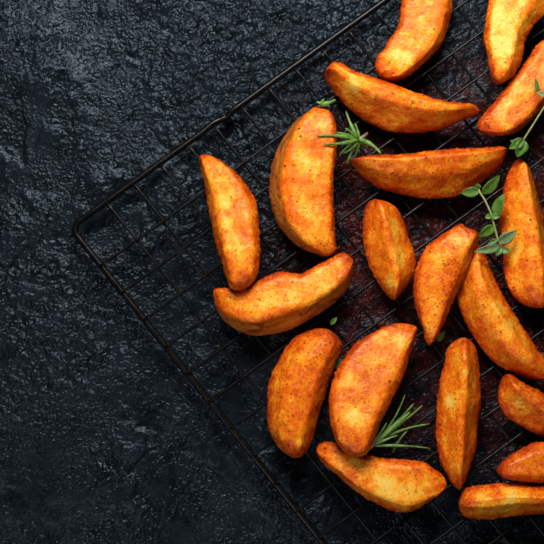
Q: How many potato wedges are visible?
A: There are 19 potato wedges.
